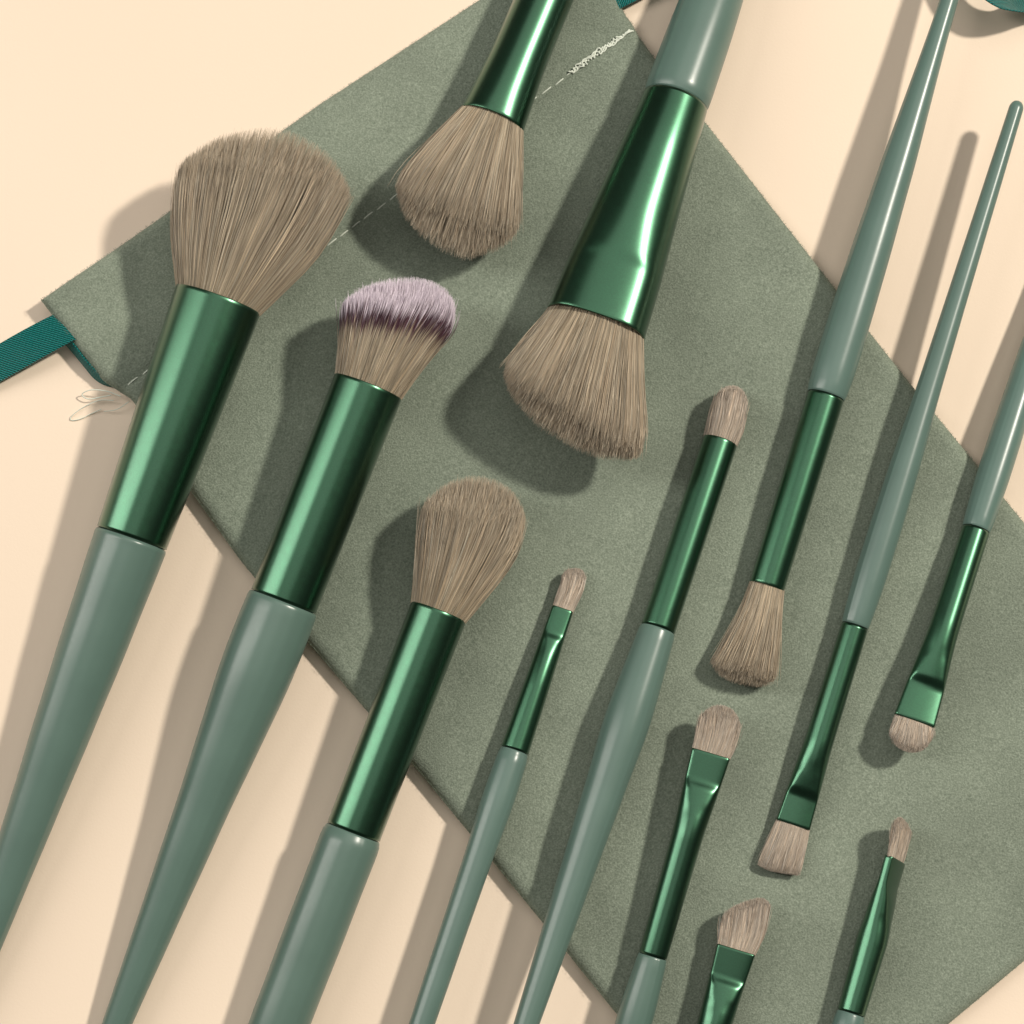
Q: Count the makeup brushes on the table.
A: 13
